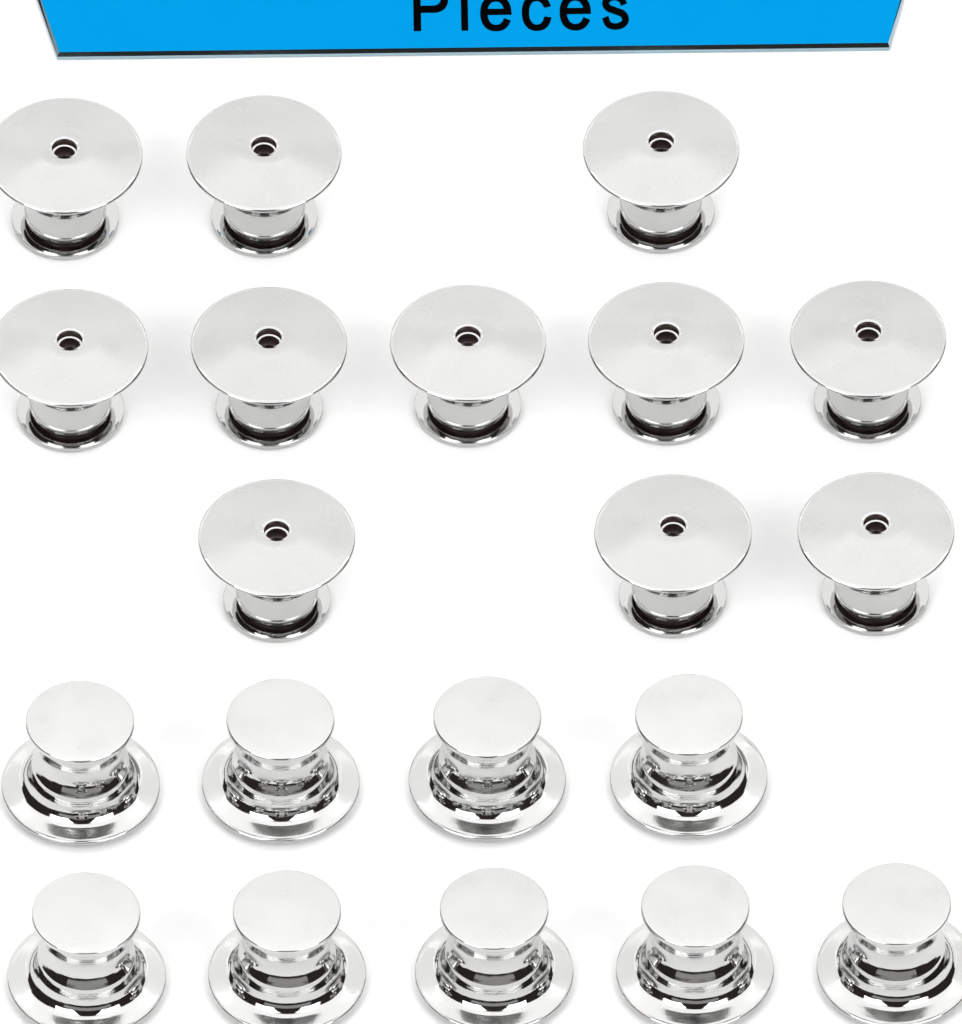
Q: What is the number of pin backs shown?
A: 20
